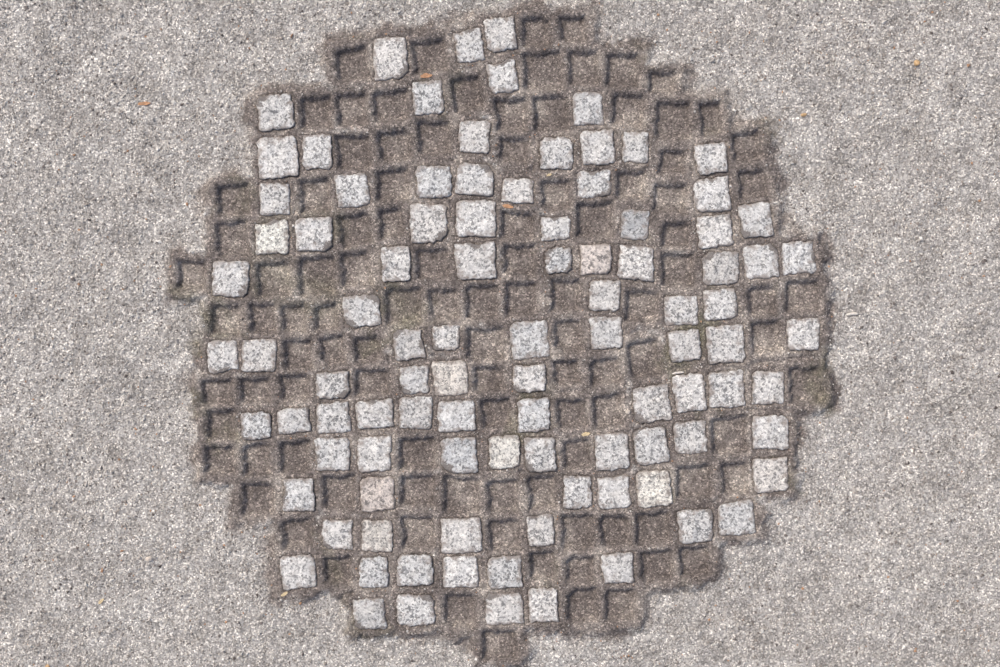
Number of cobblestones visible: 97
